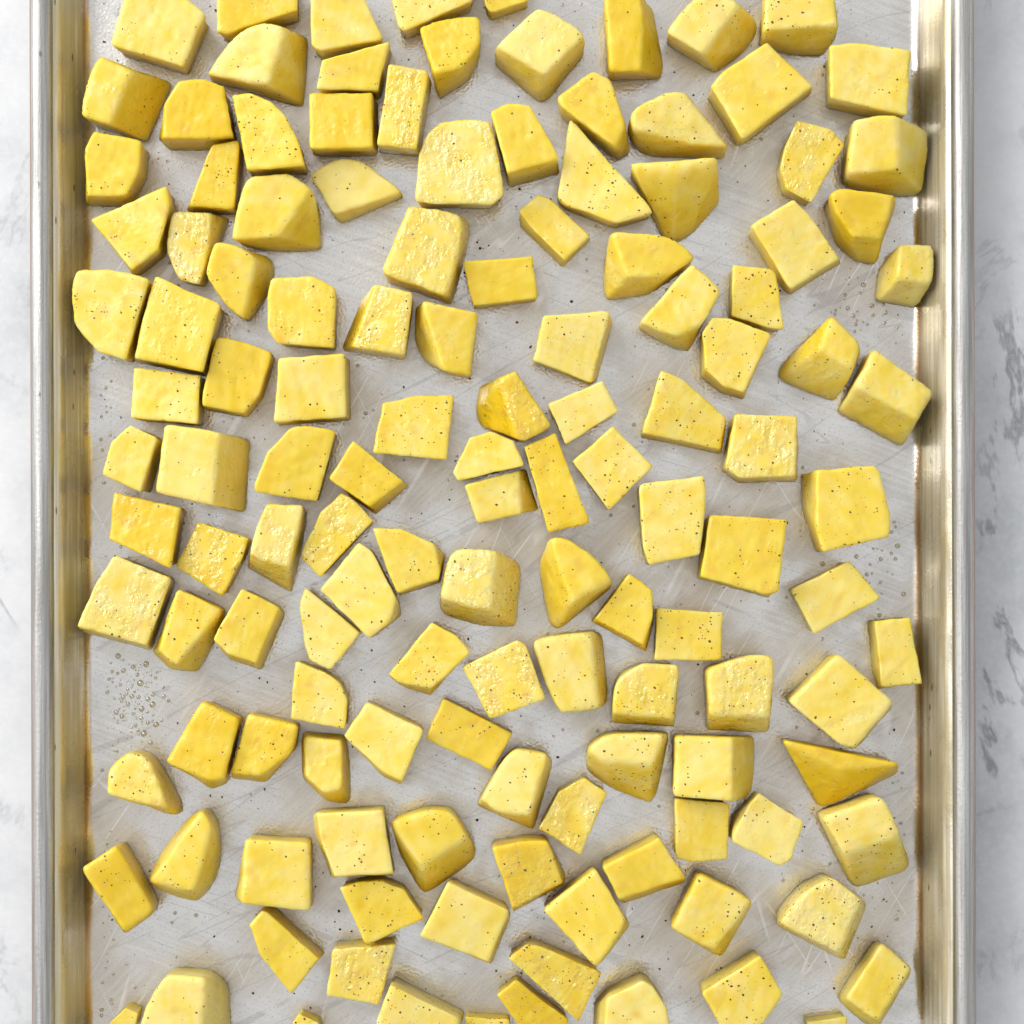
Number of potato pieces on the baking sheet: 133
